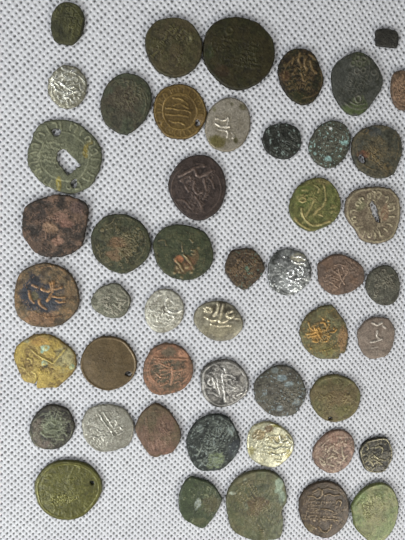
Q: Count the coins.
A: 49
